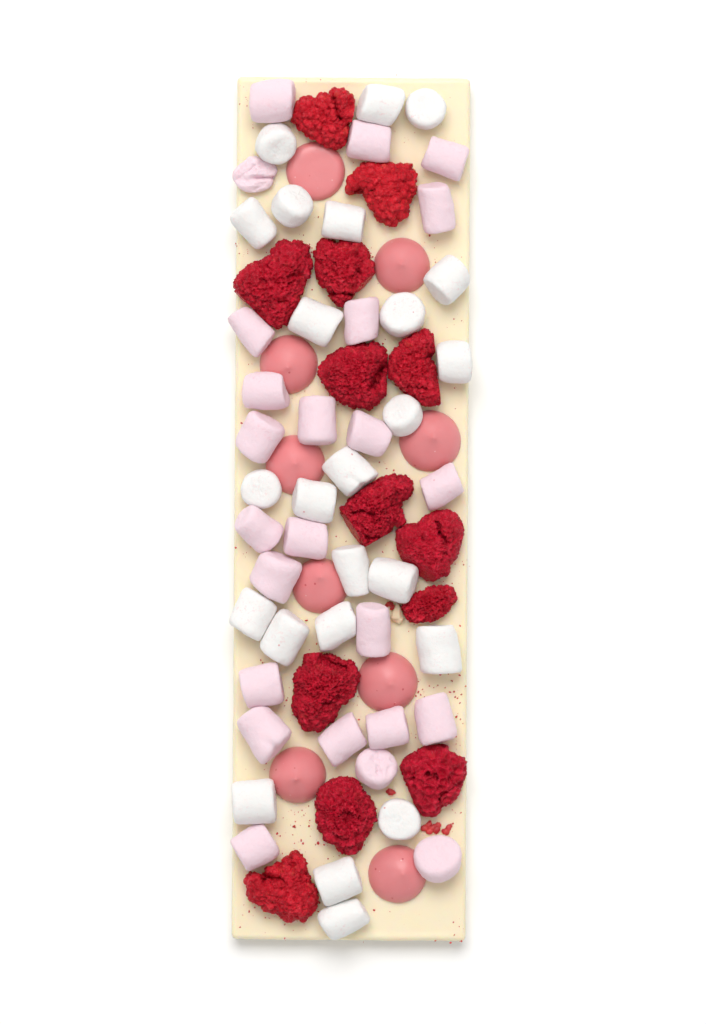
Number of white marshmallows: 24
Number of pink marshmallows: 24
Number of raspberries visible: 13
